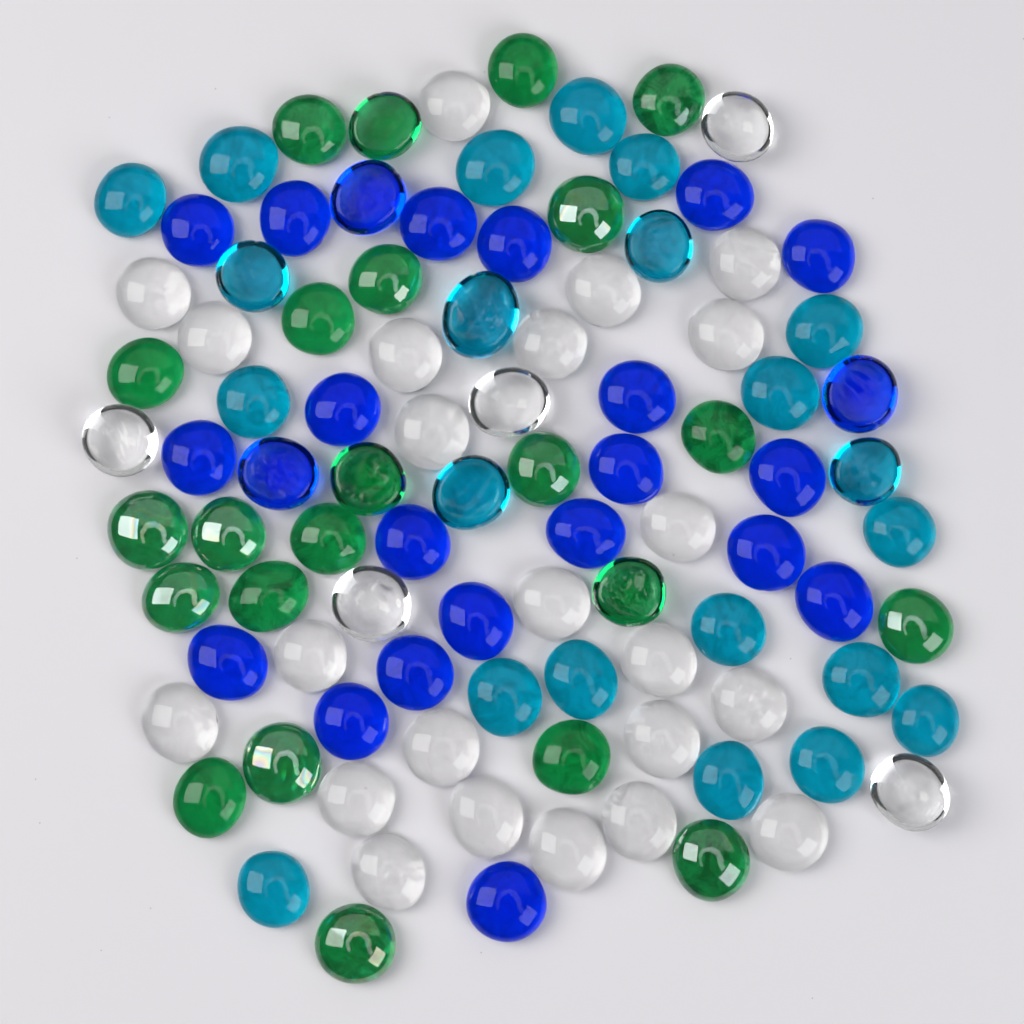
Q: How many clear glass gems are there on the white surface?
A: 28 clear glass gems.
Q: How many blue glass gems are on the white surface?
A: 23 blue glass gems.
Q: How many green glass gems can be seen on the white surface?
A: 23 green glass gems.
